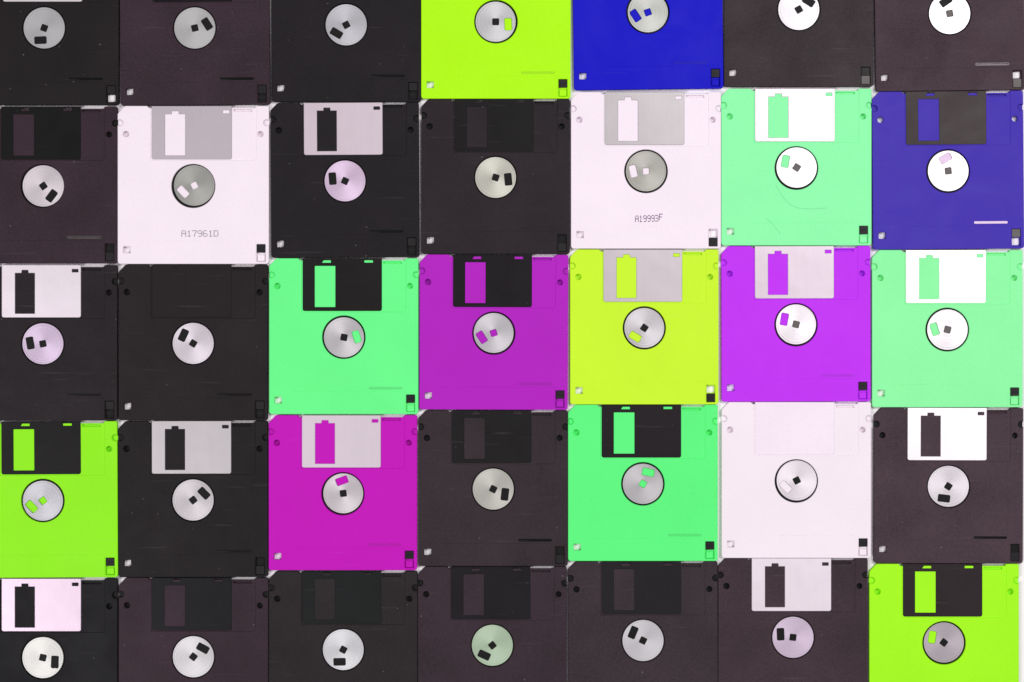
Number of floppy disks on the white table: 35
